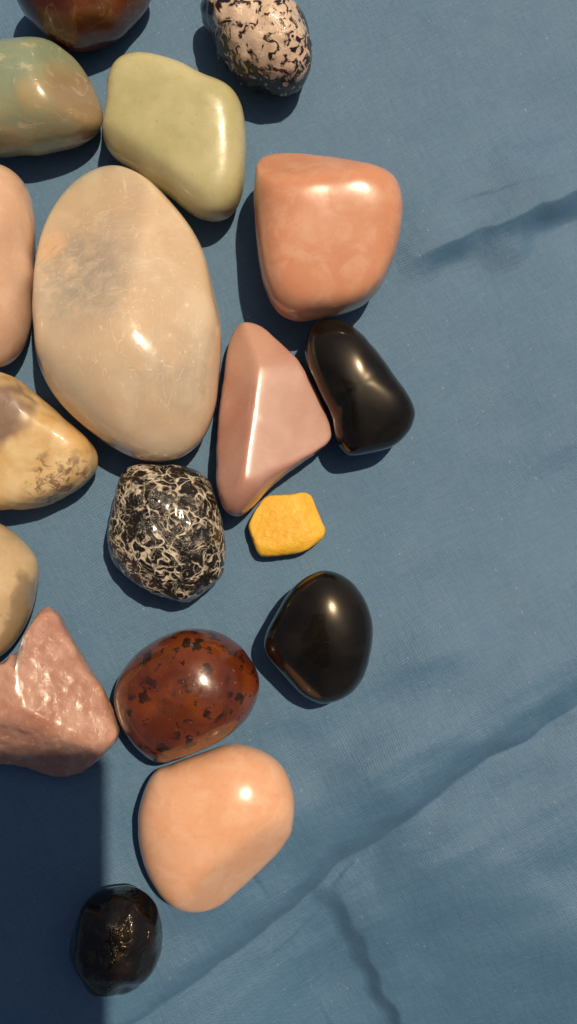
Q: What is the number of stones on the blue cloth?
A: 18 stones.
